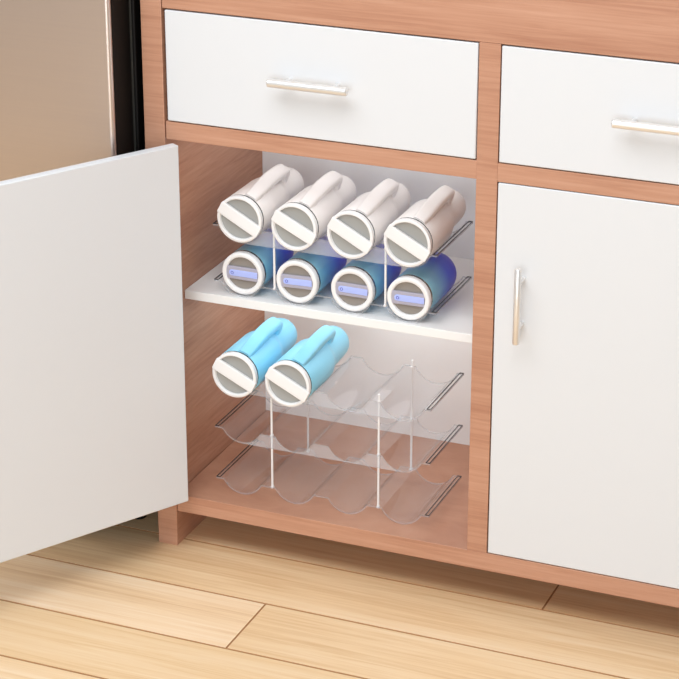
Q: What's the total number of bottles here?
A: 10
